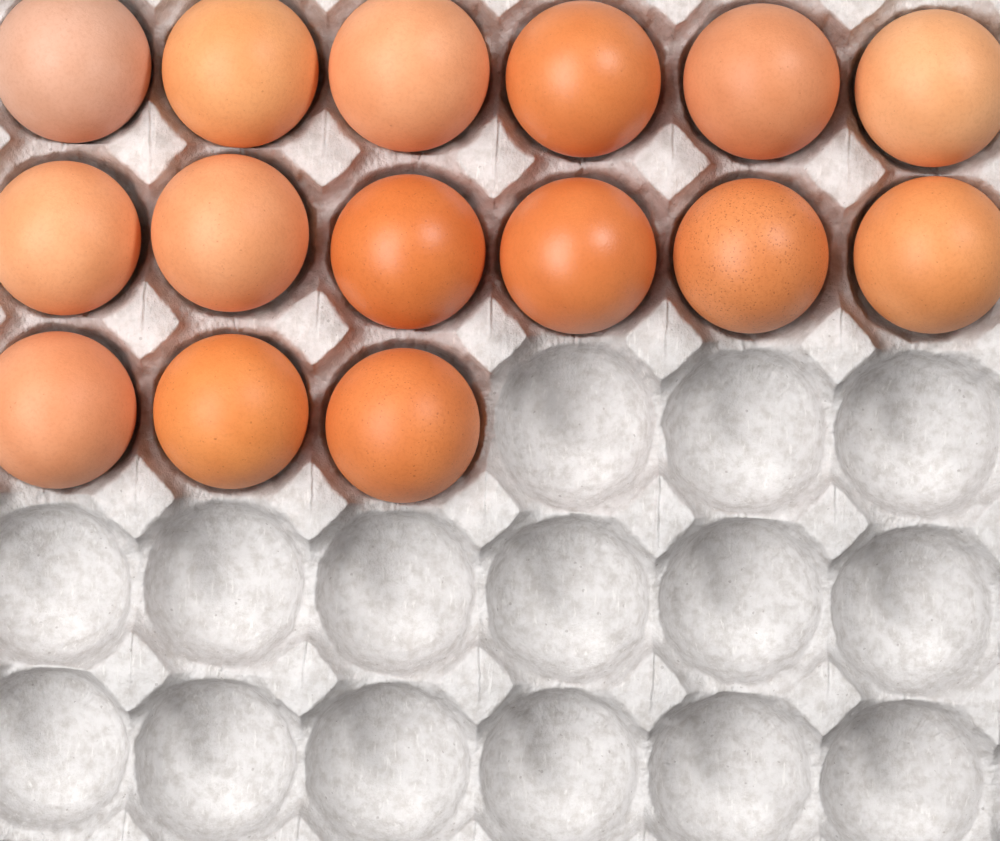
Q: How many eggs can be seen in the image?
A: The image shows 15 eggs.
